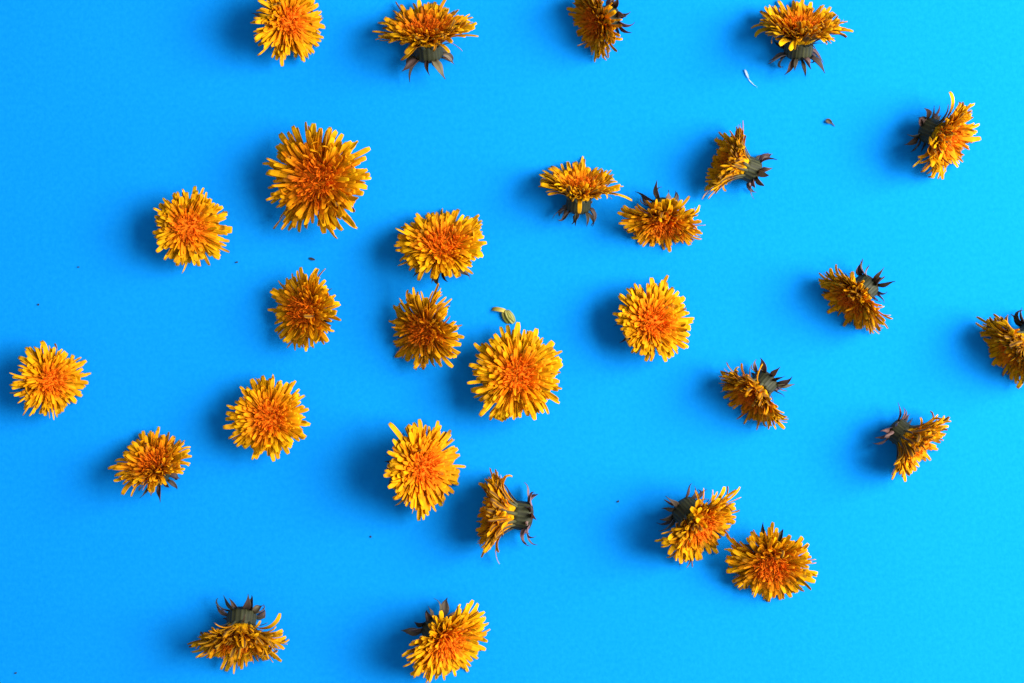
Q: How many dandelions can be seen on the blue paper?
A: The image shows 28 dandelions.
